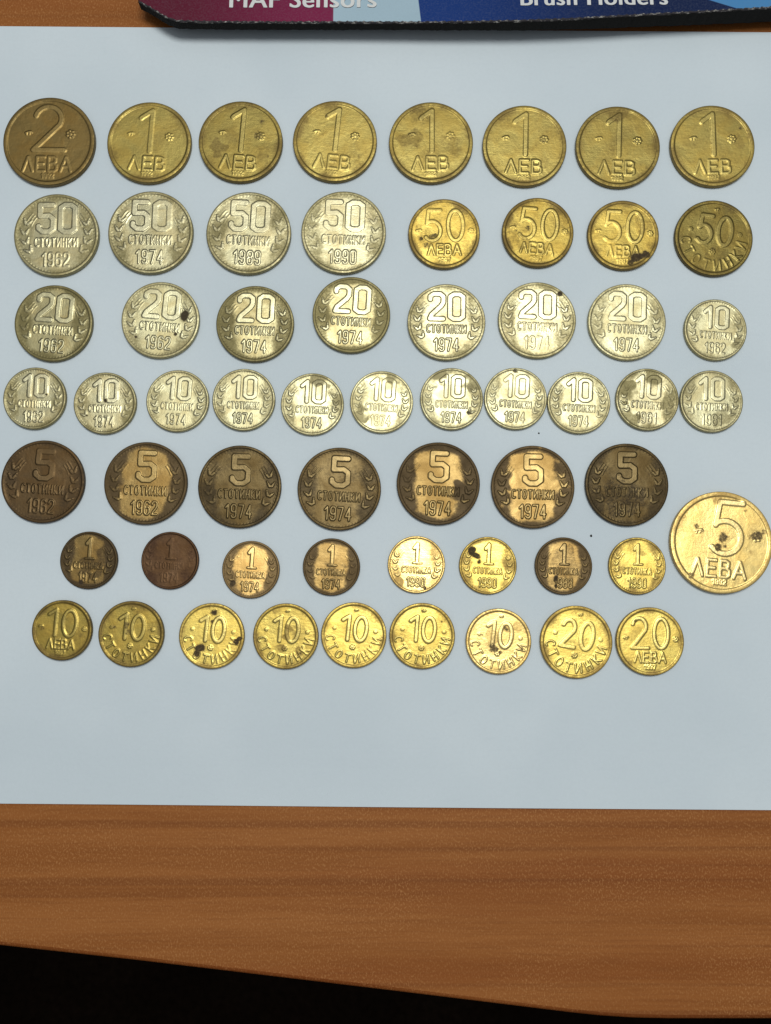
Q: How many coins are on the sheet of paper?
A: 60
